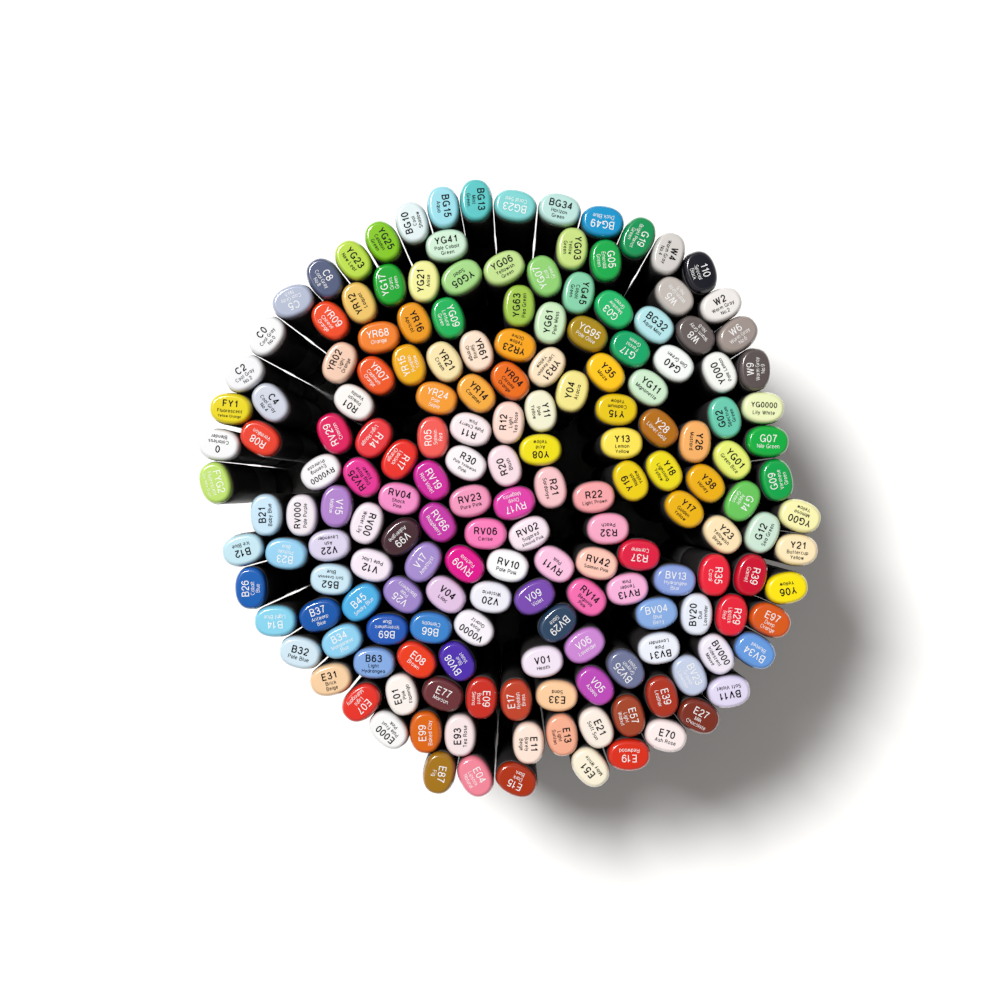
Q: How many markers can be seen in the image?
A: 175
